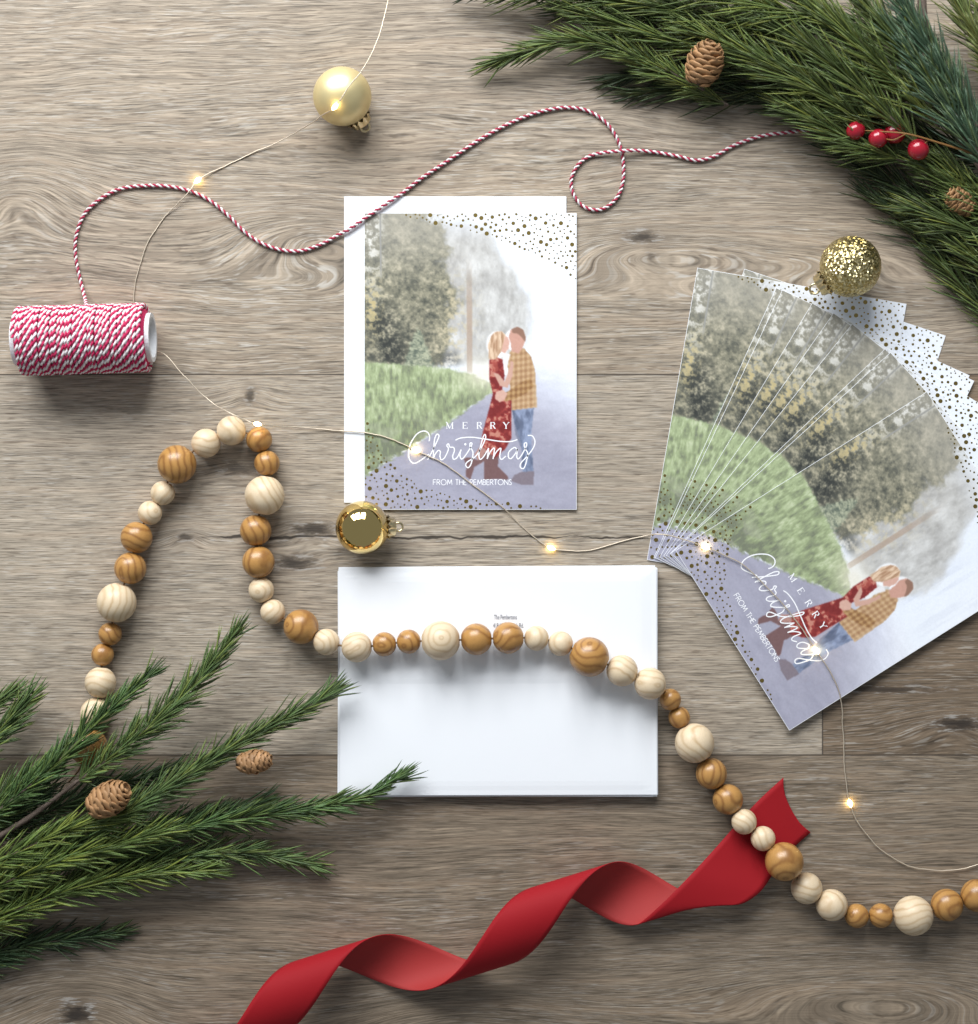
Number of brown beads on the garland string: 25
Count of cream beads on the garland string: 23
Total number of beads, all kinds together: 48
